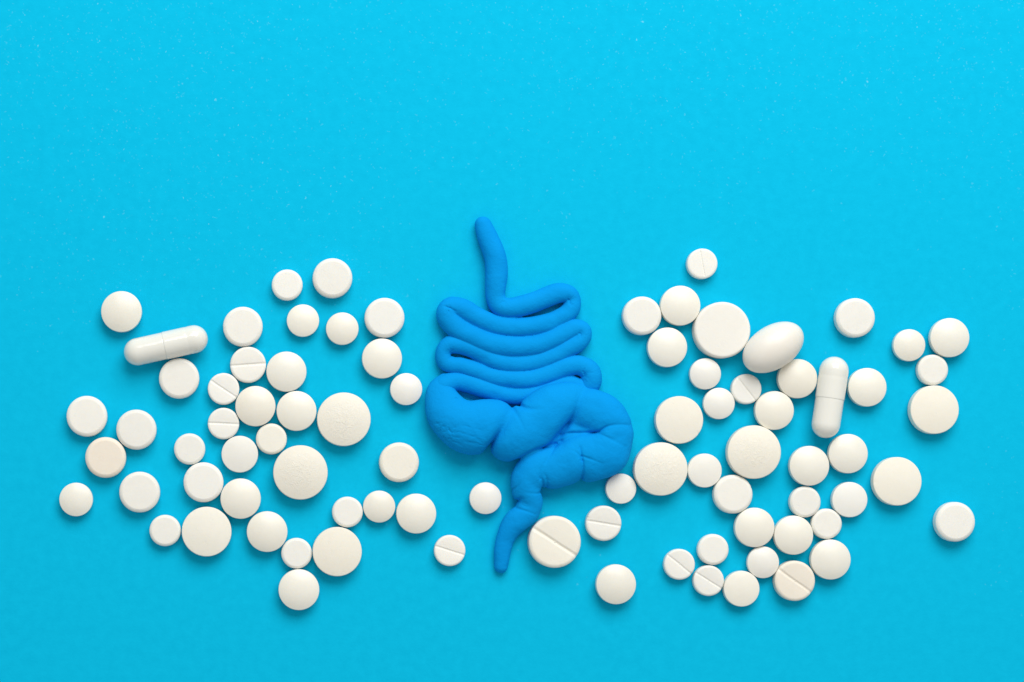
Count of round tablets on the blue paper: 81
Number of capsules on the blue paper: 2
